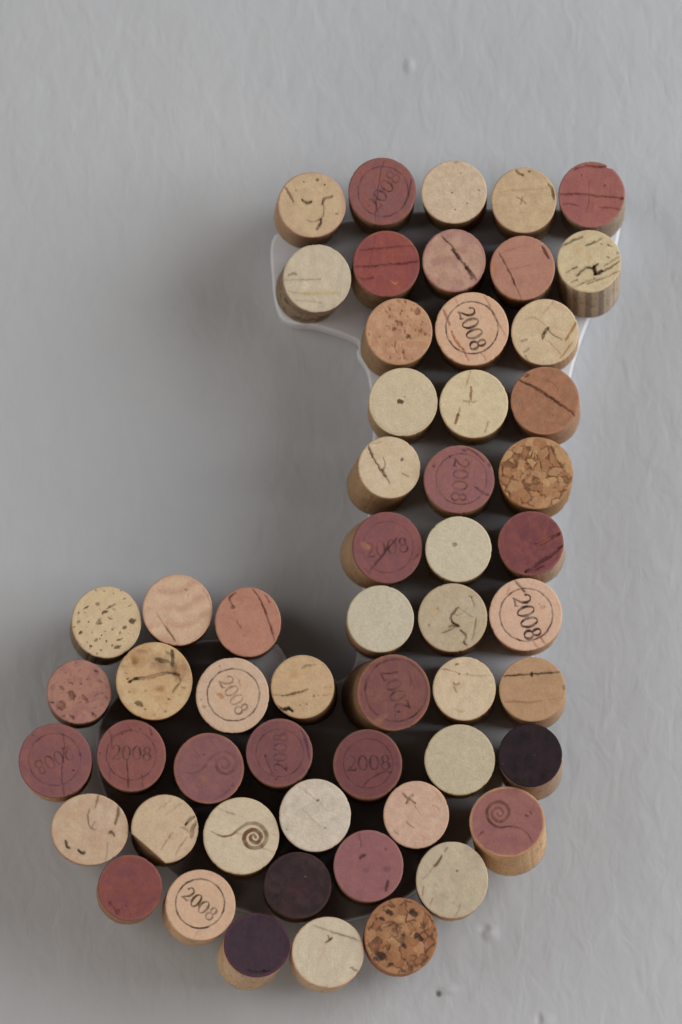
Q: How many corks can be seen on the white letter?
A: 56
